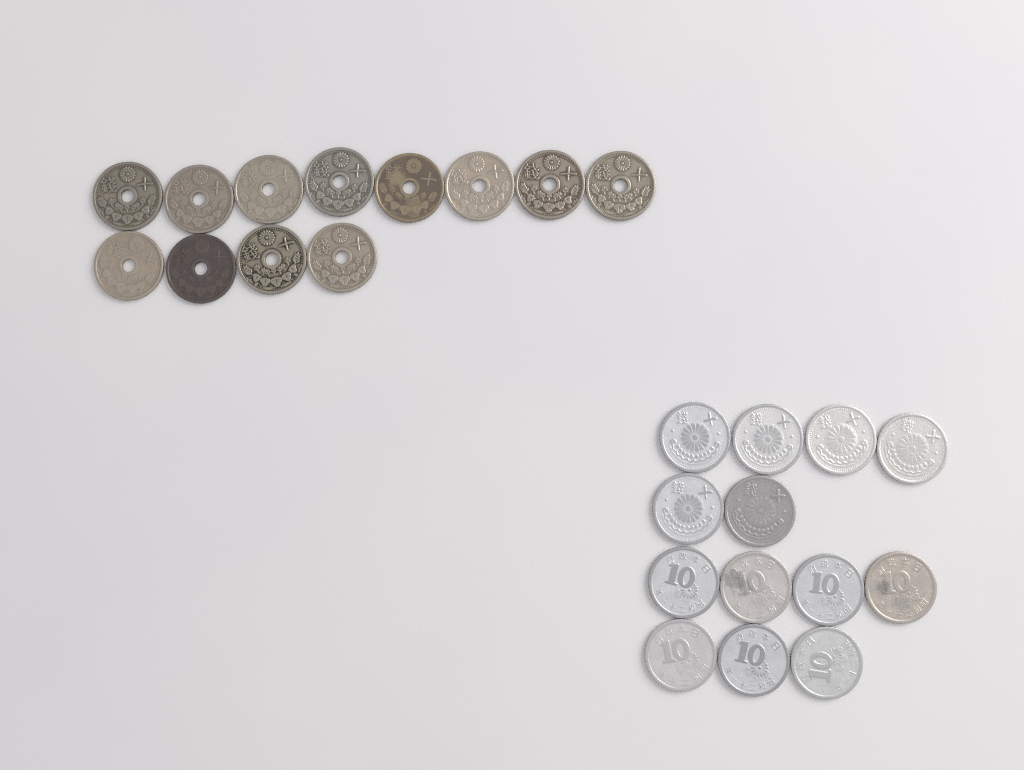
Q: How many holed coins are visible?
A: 12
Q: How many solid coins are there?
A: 13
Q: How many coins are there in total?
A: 25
